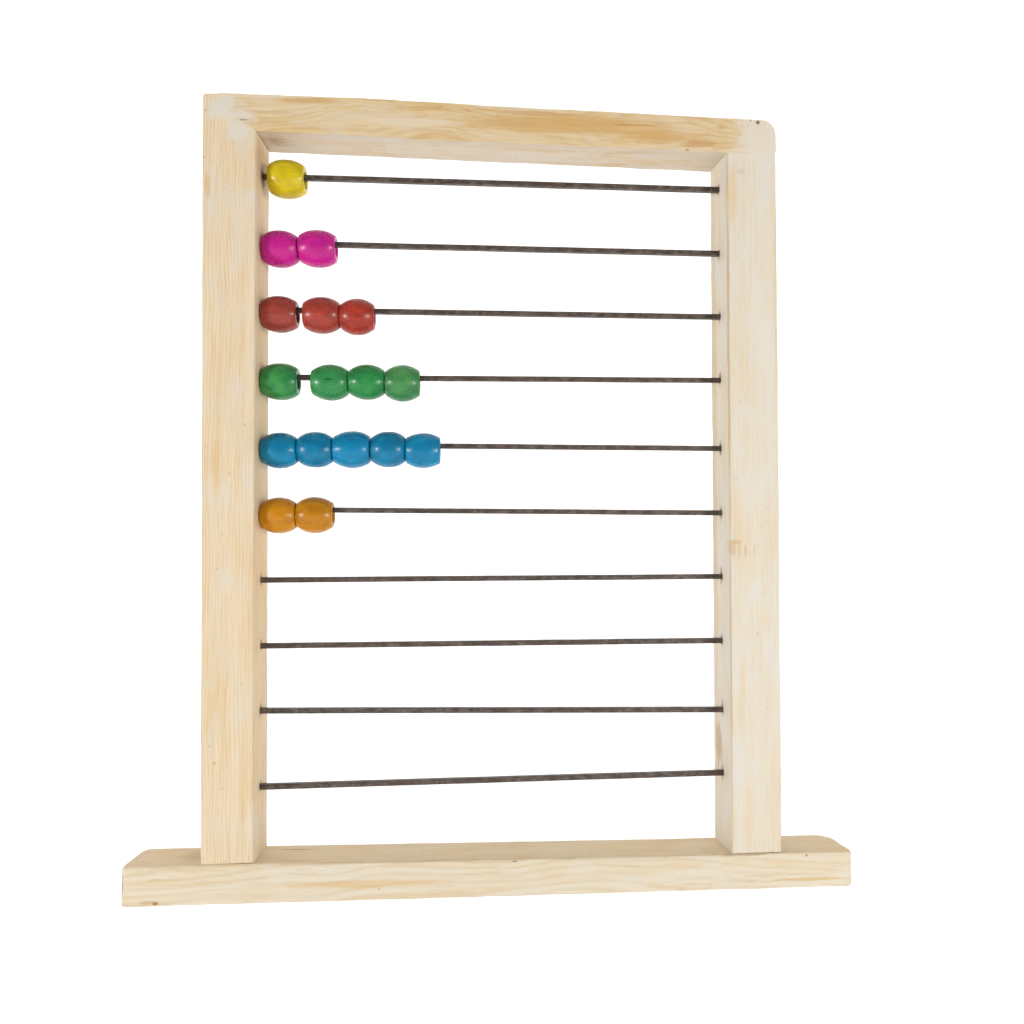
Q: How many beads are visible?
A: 17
